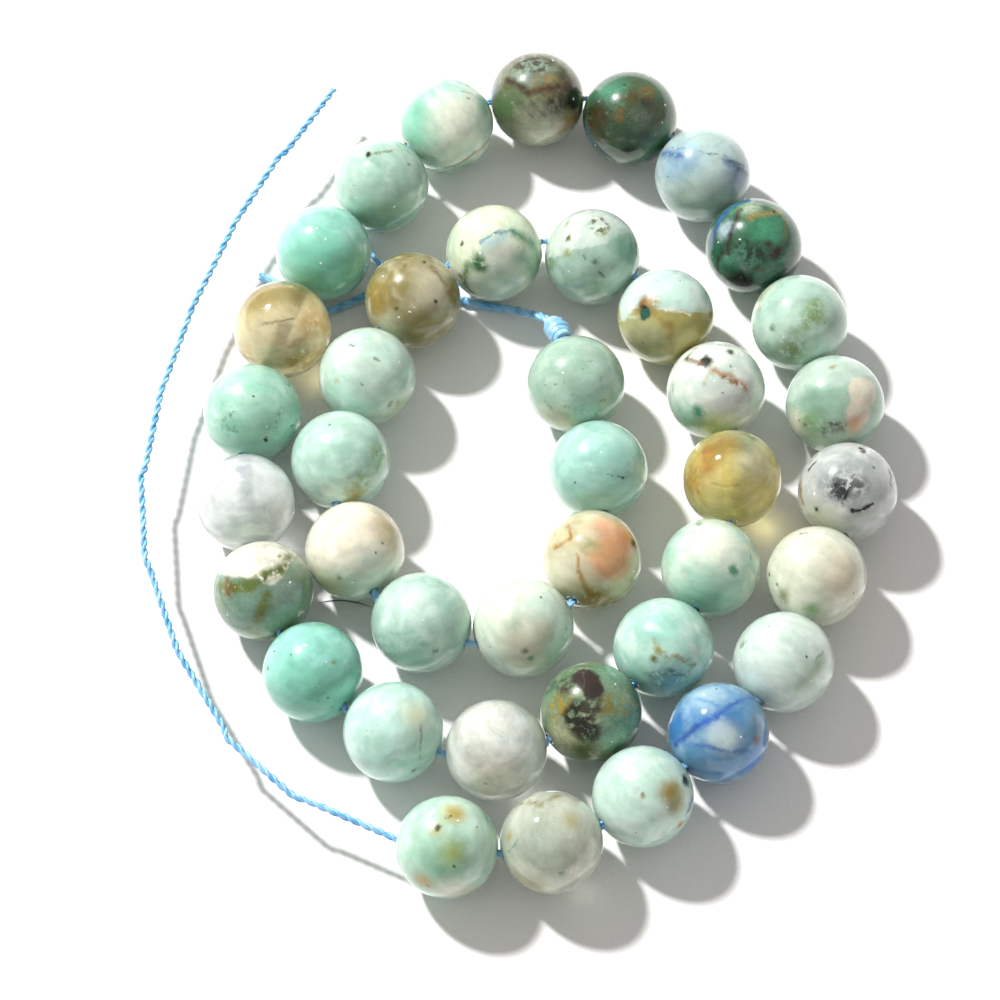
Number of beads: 40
